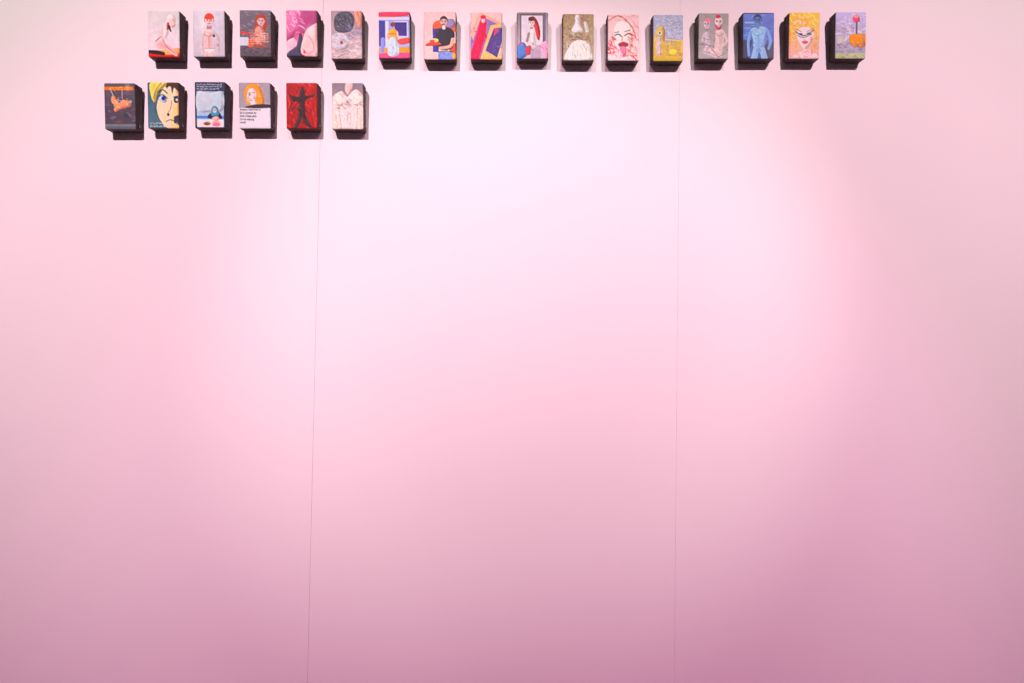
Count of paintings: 22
